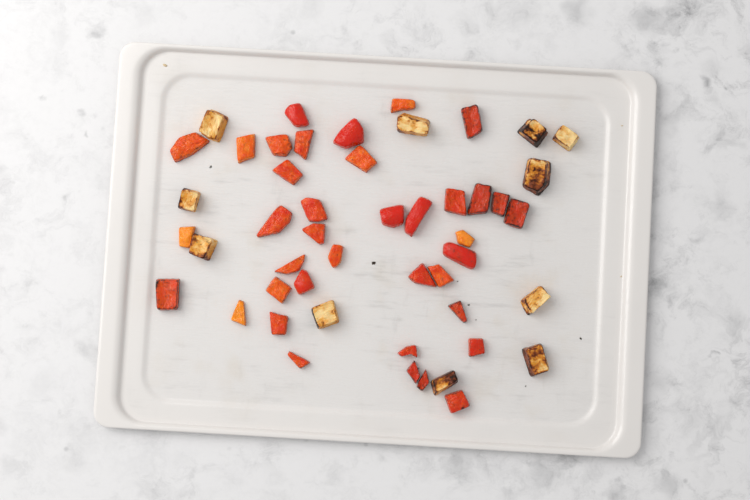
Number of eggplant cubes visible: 11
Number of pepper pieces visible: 38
